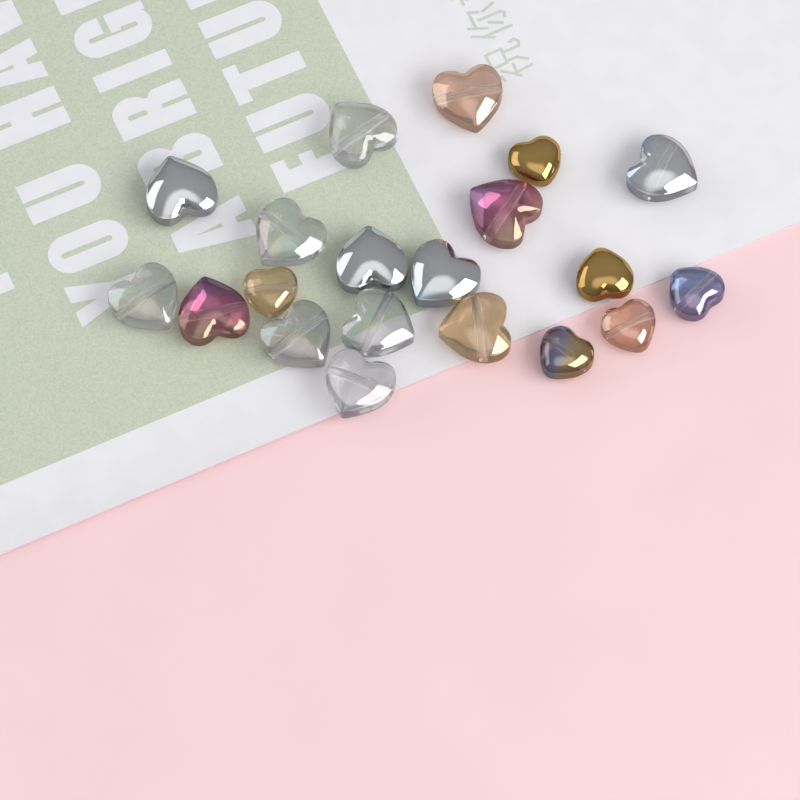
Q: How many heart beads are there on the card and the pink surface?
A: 20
